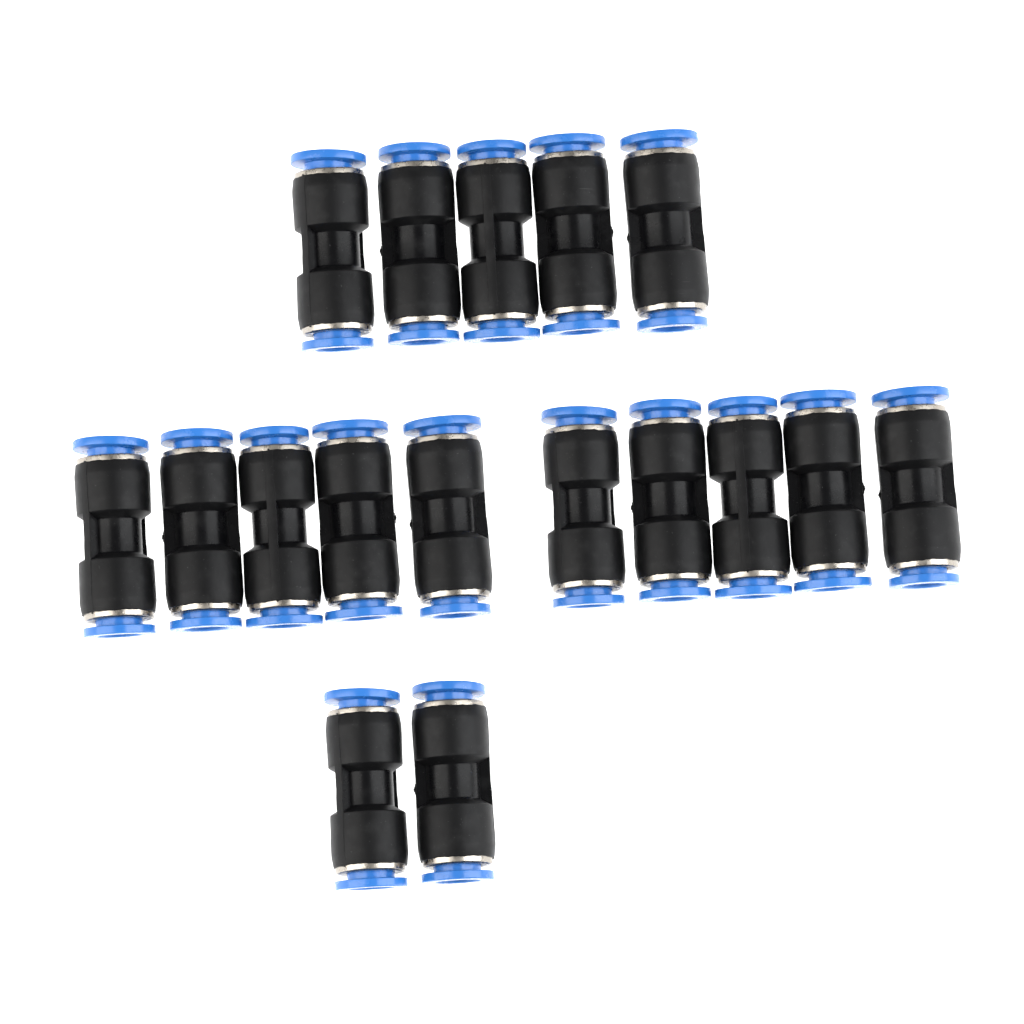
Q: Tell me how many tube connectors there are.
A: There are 17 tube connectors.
